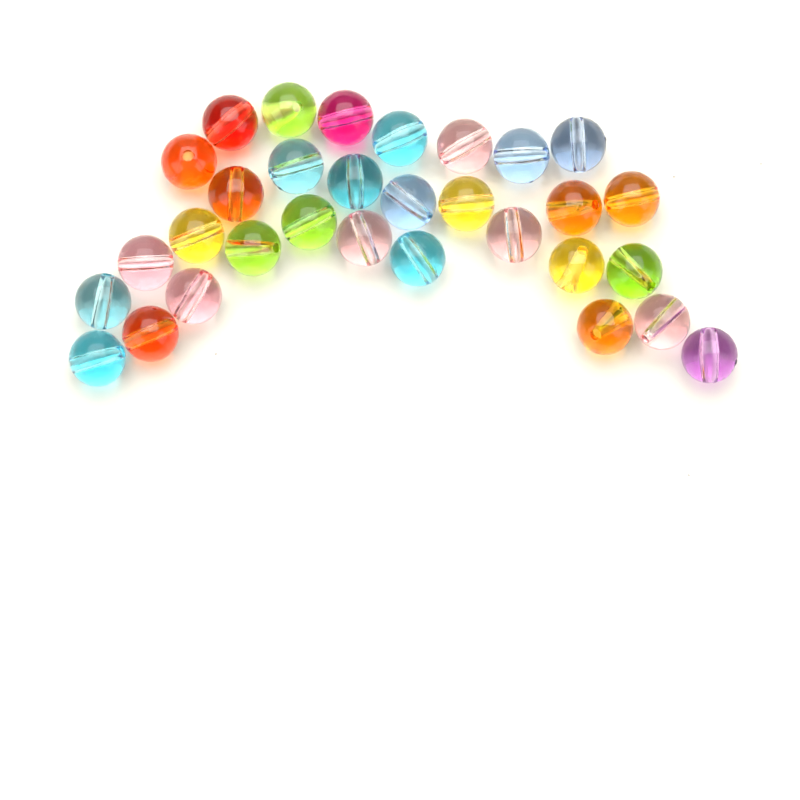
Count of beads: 31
